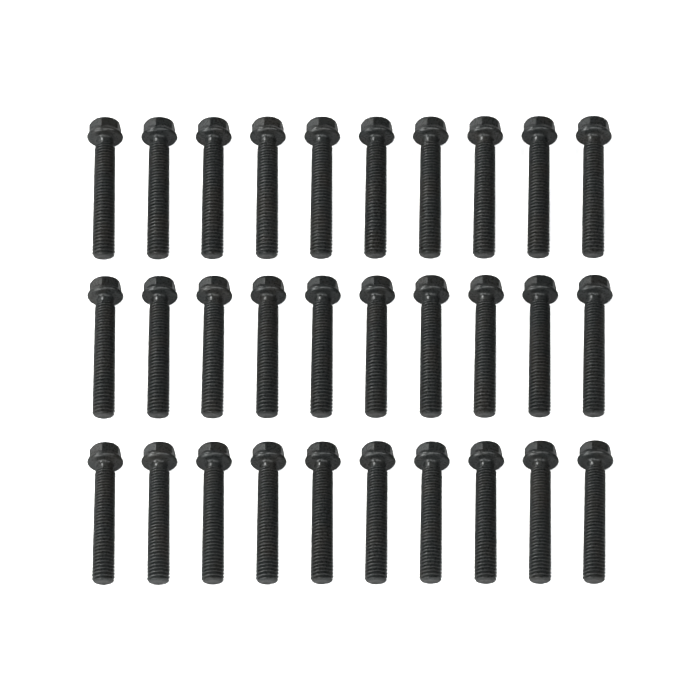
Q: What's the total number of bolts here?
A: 30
